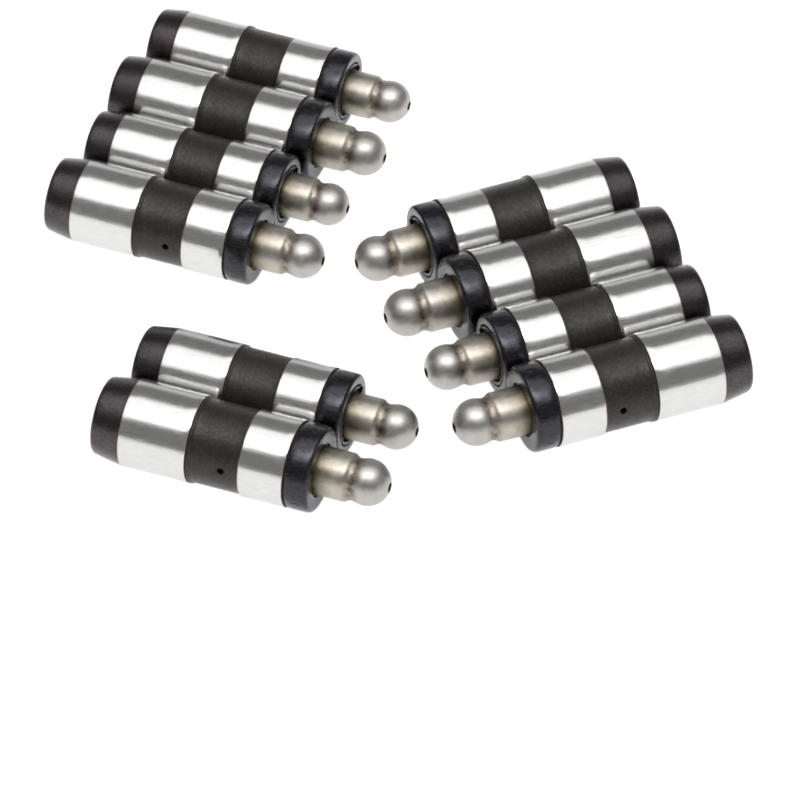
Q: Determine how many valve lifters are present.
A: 10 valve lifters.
